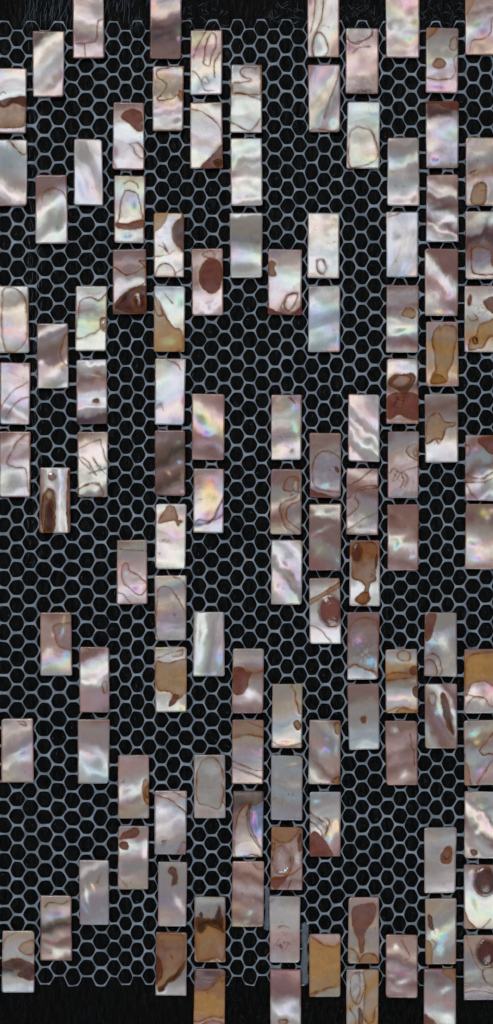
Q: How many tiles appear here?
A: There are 115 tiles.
